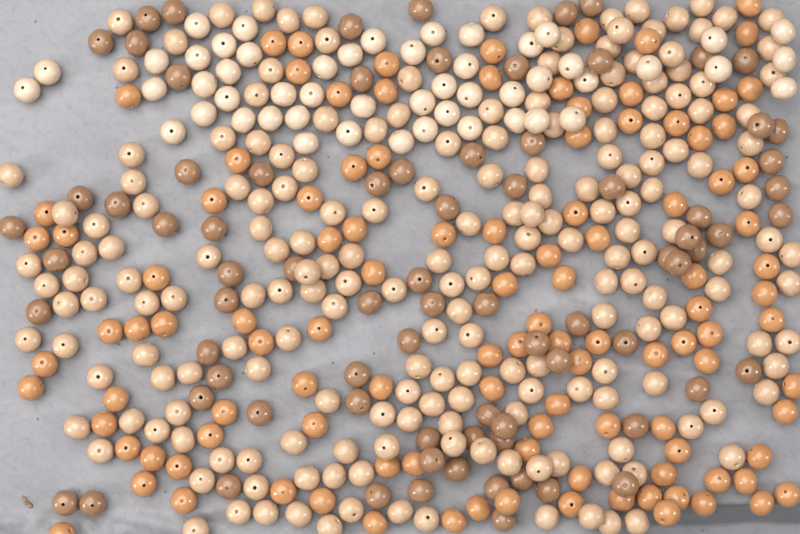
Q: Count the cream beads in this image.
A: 51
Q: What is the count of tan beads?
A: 200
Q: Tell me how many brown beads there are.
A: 80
